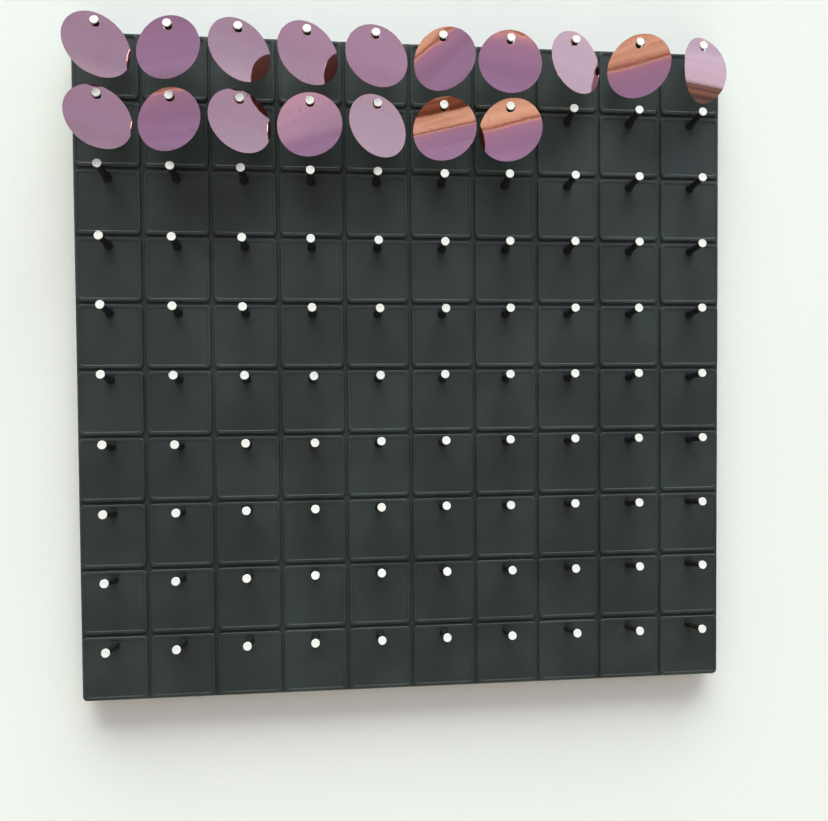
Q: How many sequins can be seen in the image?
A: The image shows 17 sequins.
